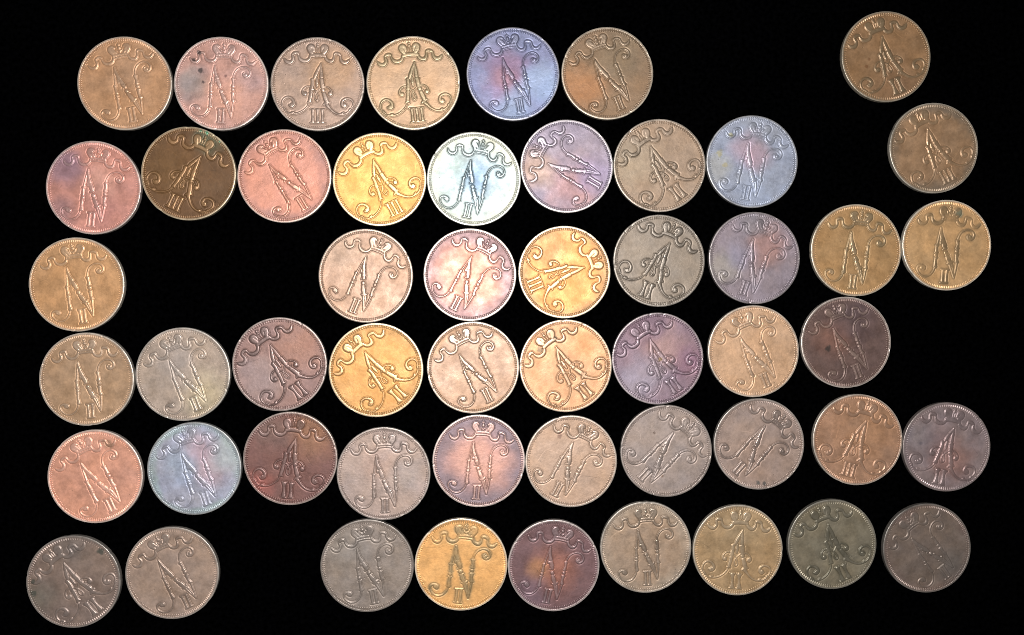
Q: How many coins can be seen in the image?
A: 52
